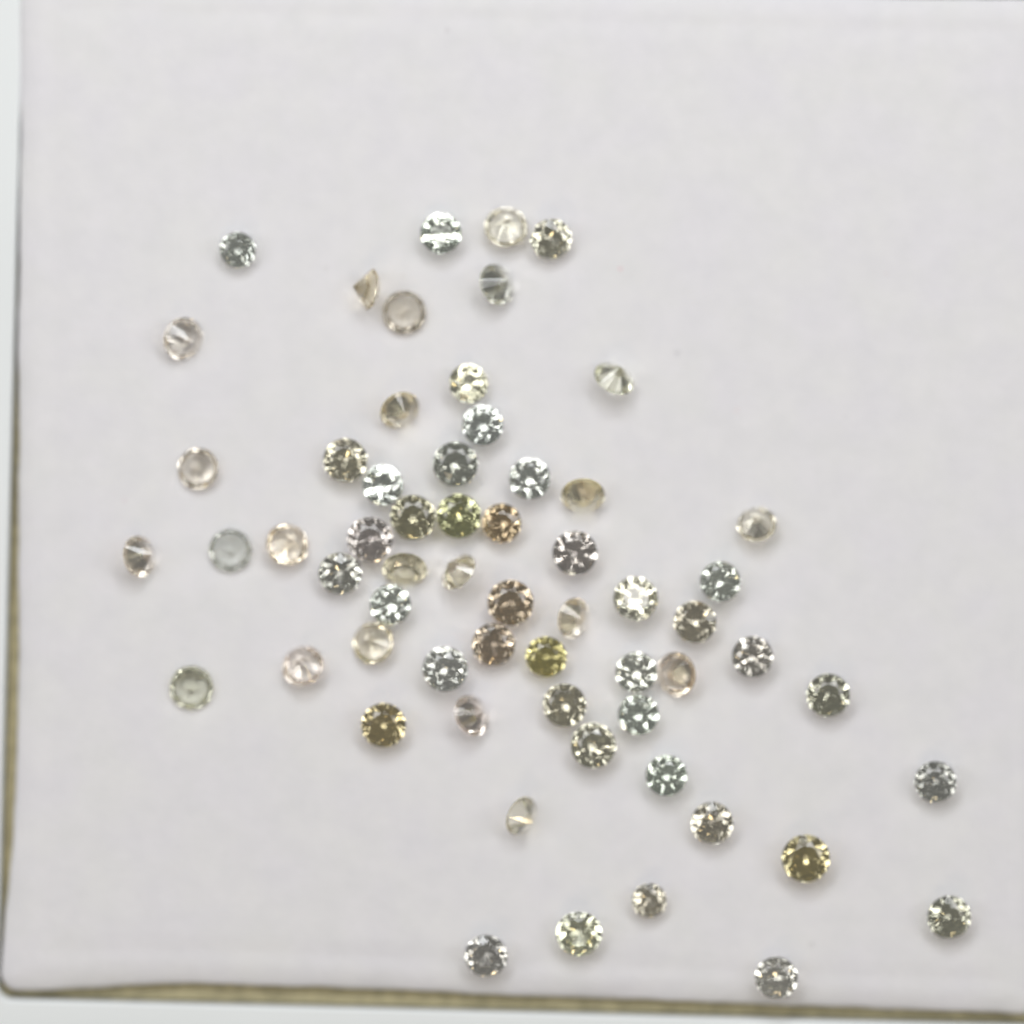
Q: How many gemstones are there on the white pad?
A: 61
